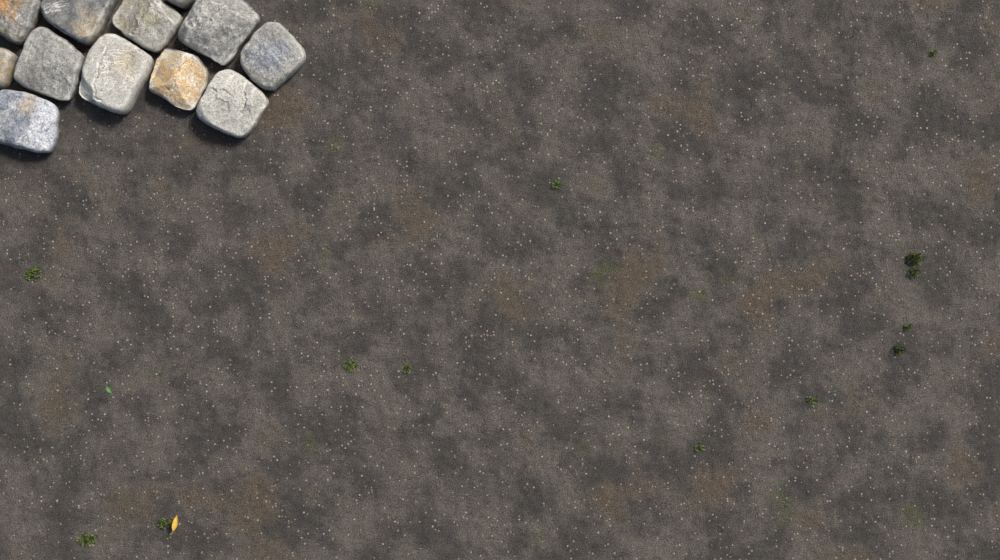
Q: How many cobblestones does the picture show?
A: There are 12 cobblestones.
